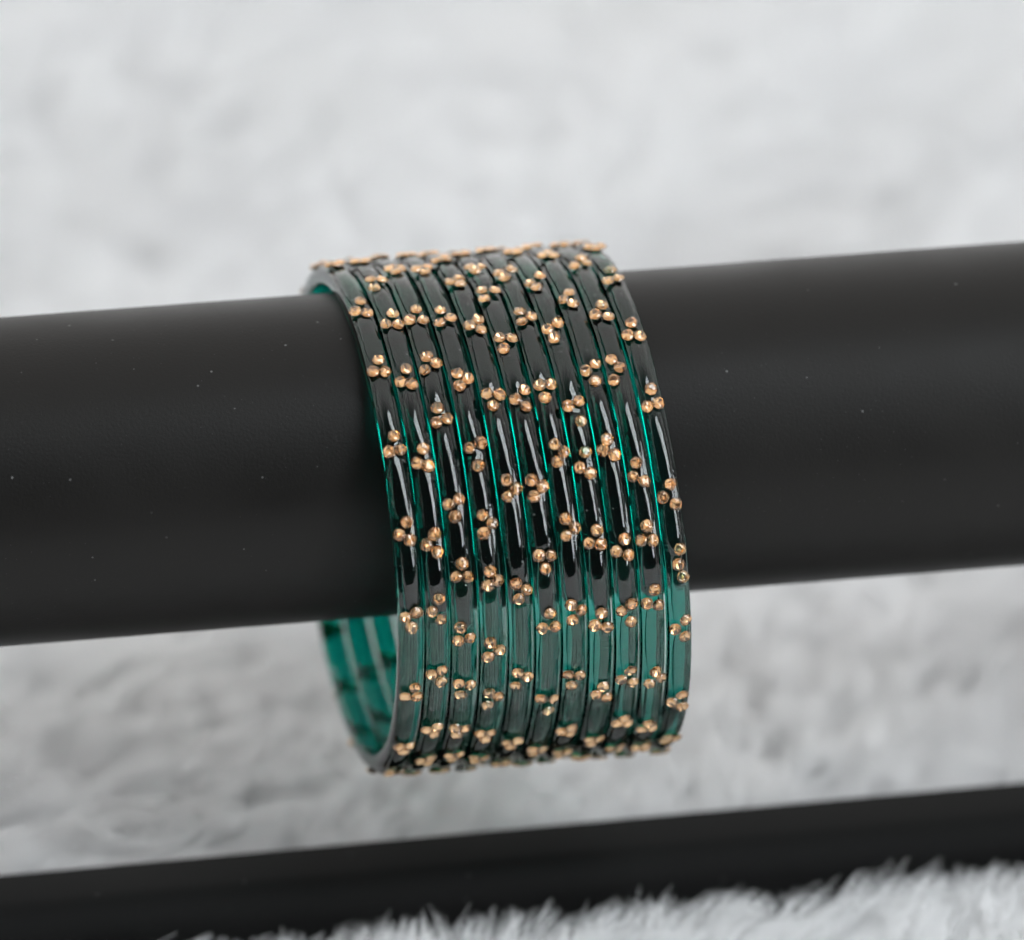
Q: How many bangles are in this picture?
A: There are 11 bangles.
